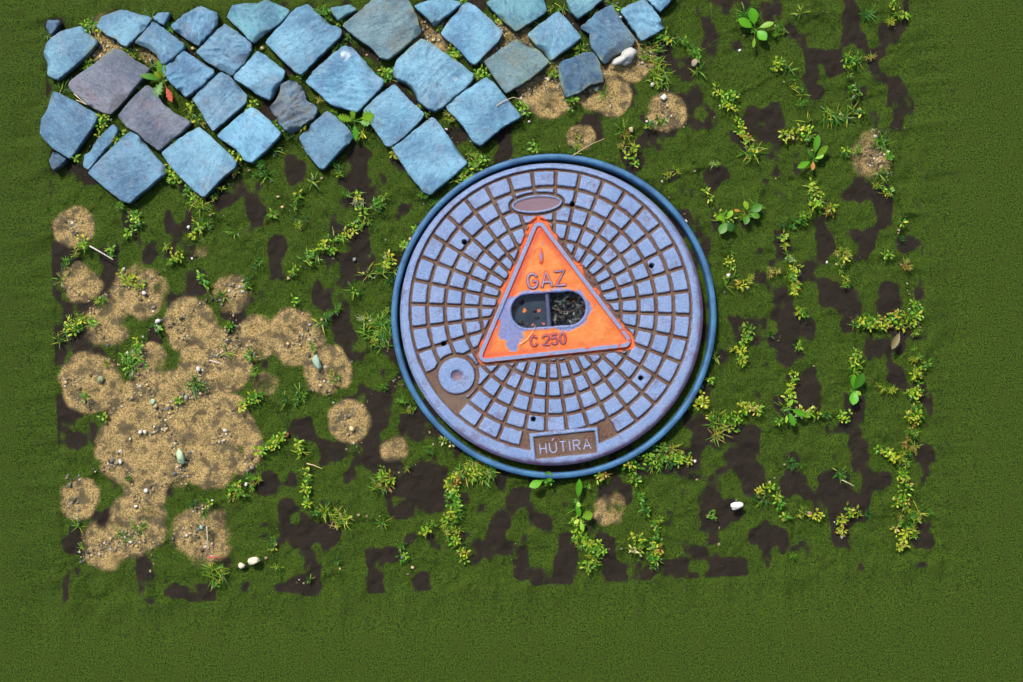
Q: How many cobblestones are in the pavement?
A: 39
